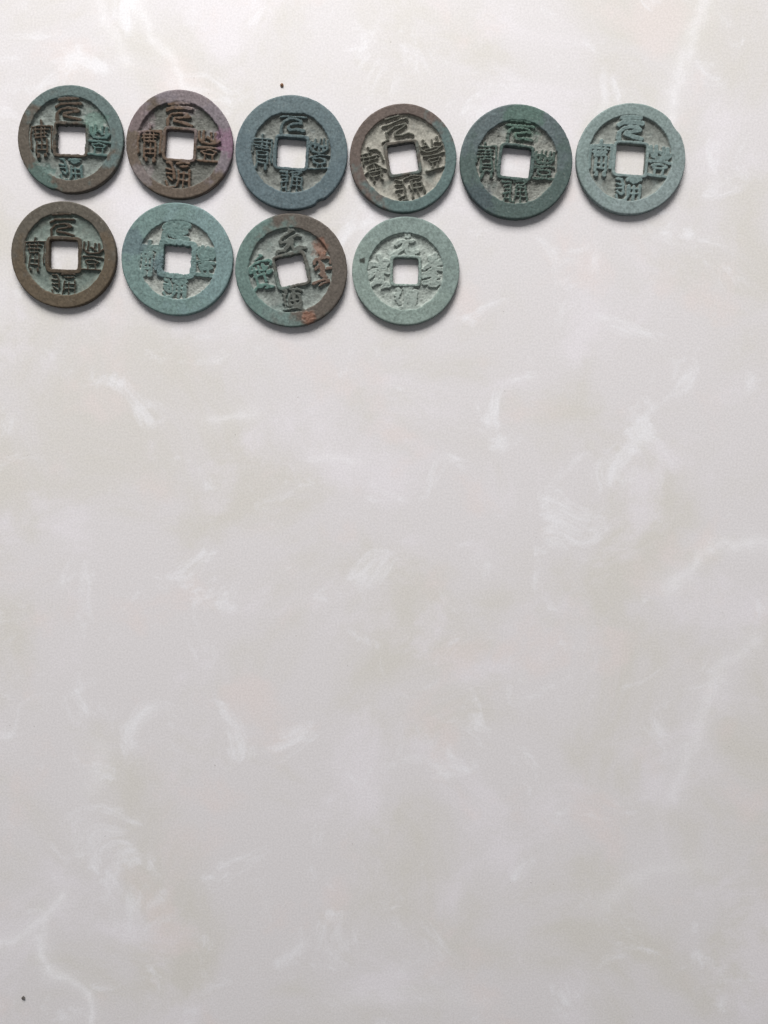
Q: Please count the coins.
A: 10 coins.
